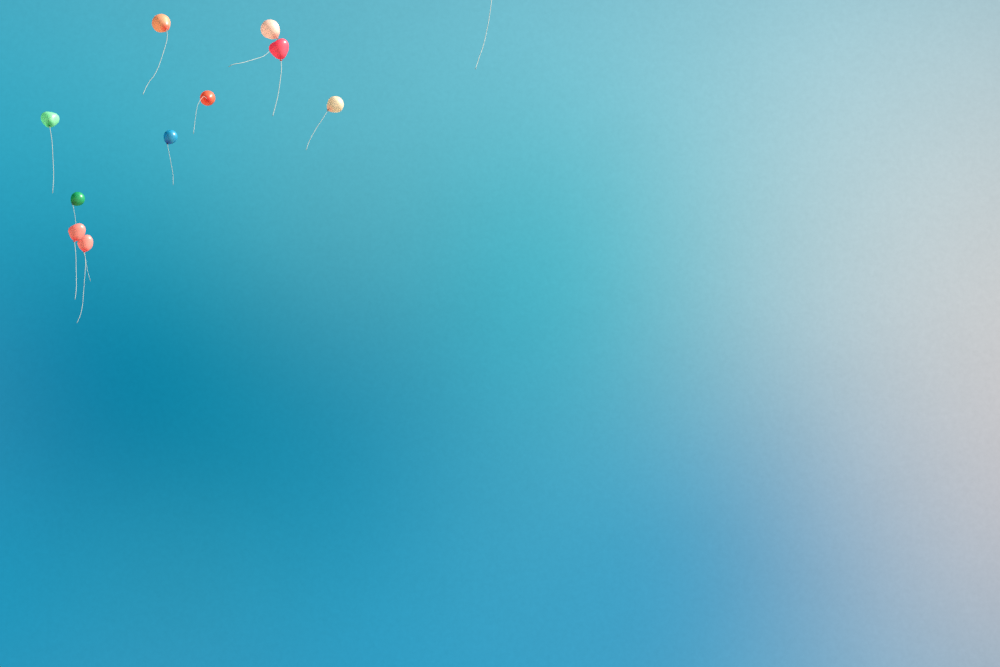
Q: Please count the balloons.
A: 10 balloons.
